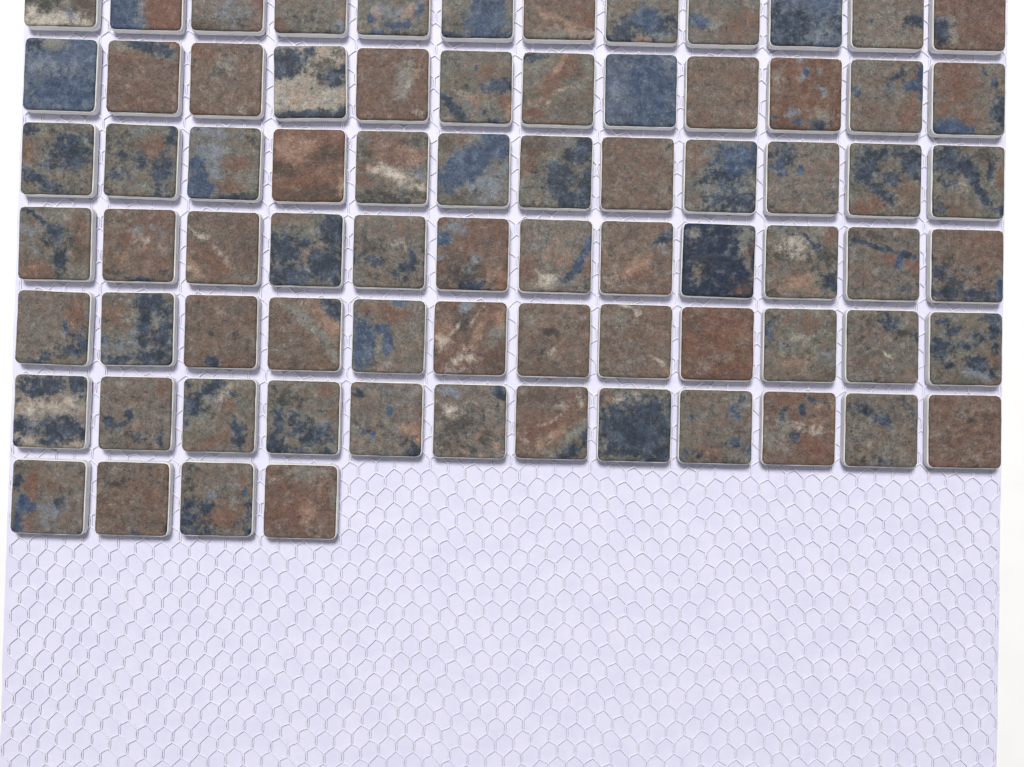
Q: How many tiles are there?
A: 76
